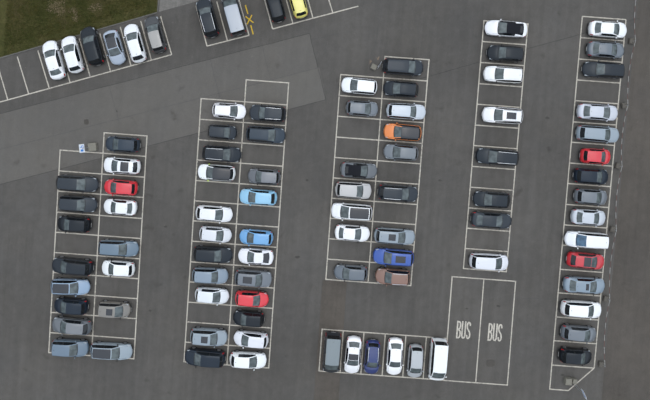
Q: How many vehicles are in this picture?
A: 93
